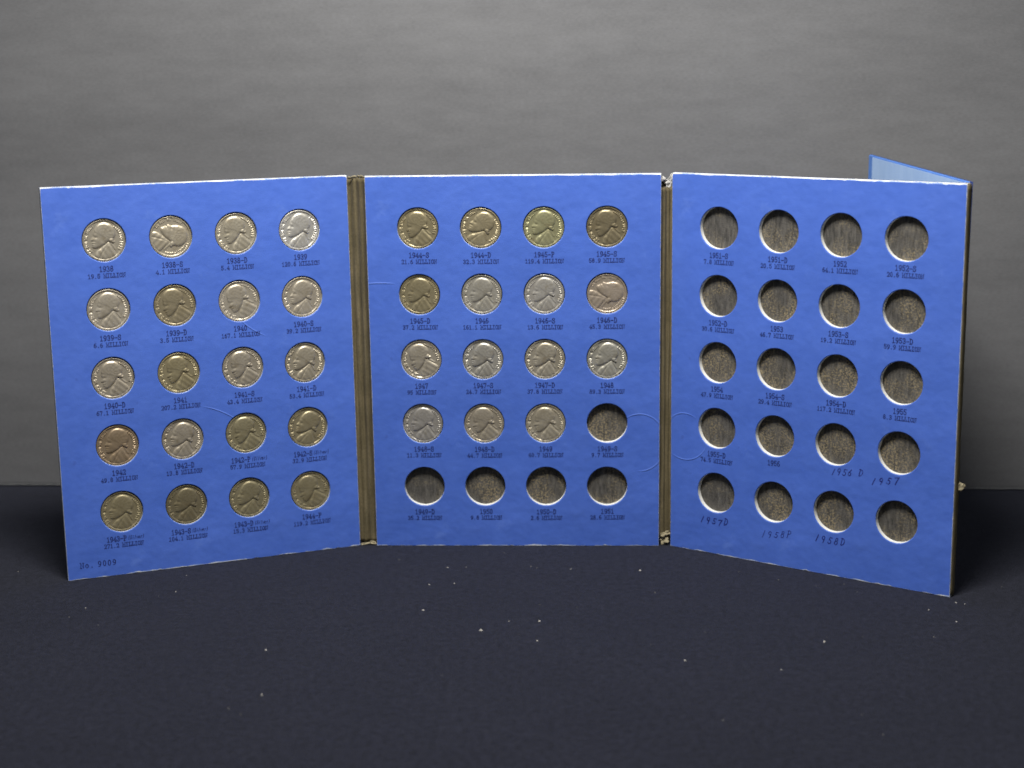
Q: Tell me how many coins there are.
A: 35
